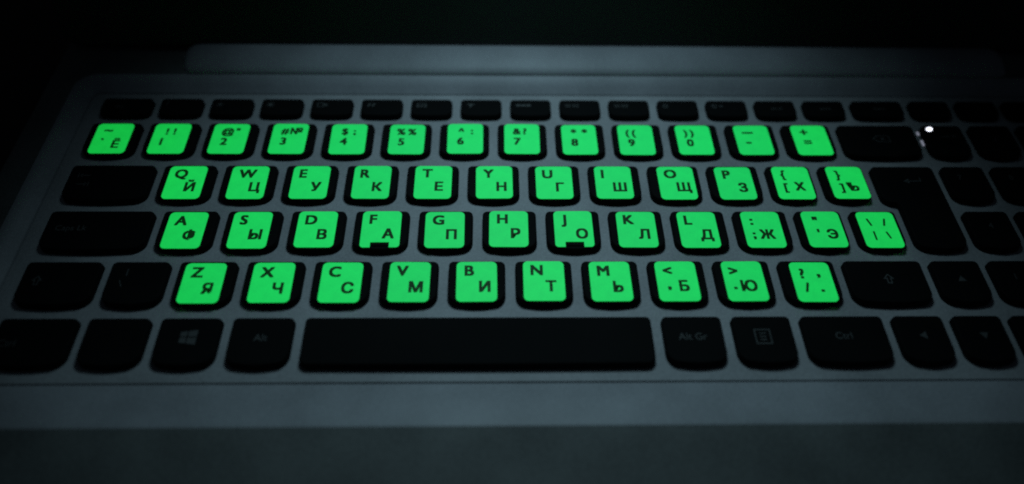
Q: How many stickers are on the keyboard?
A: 47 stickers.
